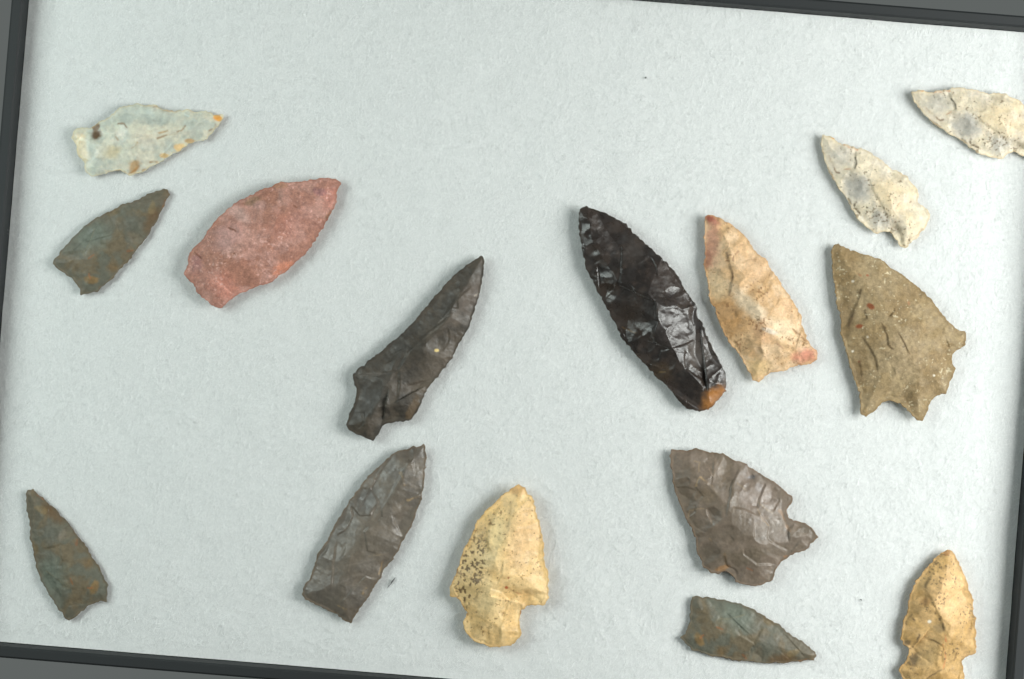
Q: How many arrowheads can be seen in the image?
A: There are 15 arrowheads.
